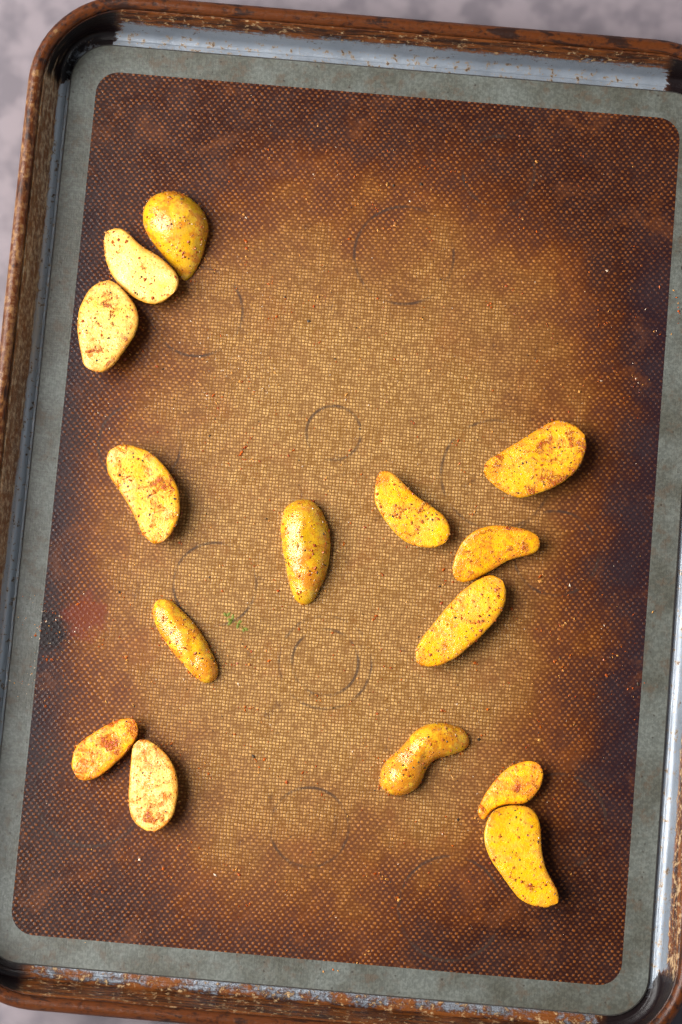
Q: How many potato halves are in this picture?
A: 15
